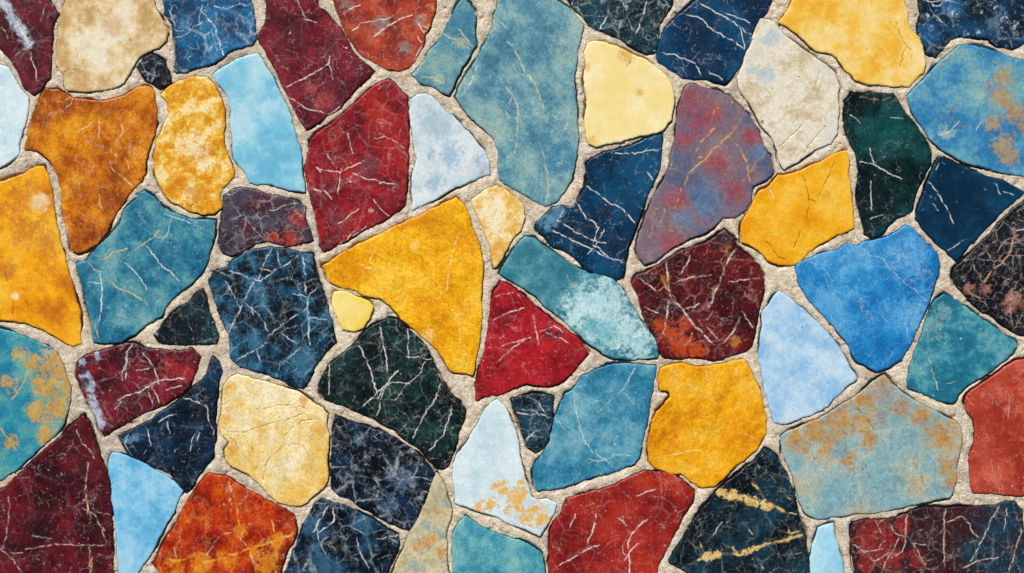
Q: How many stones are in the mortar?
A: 63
